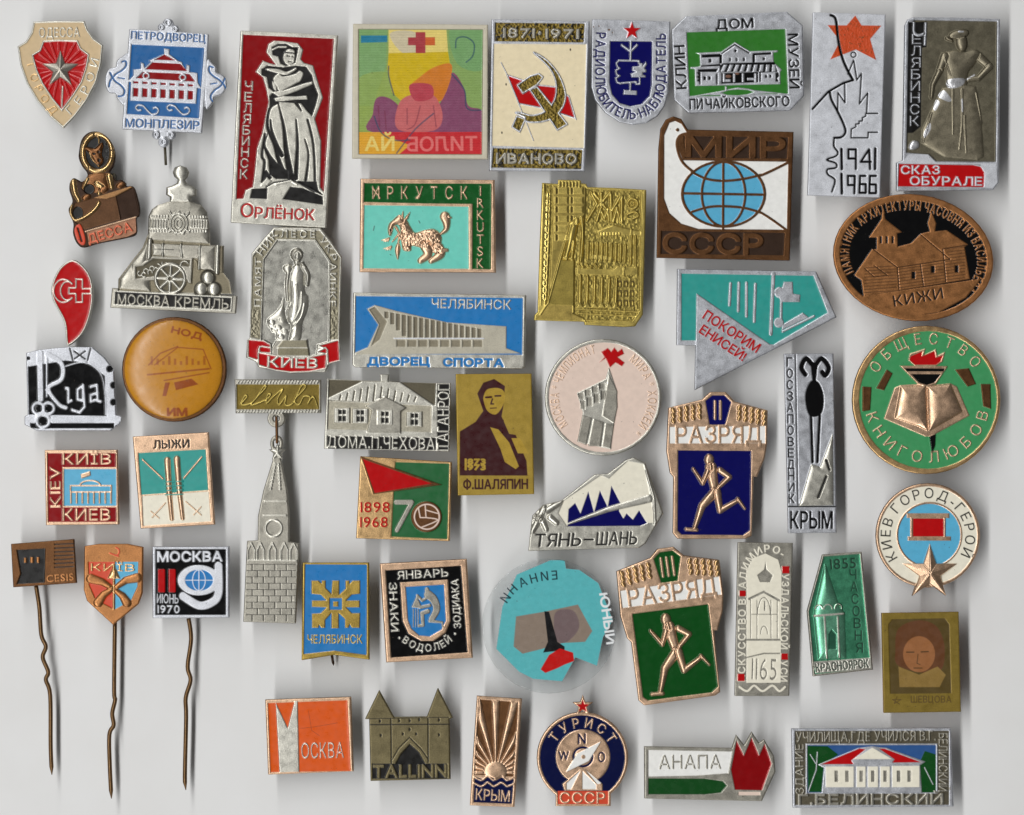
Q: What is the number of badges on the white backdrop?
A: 49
